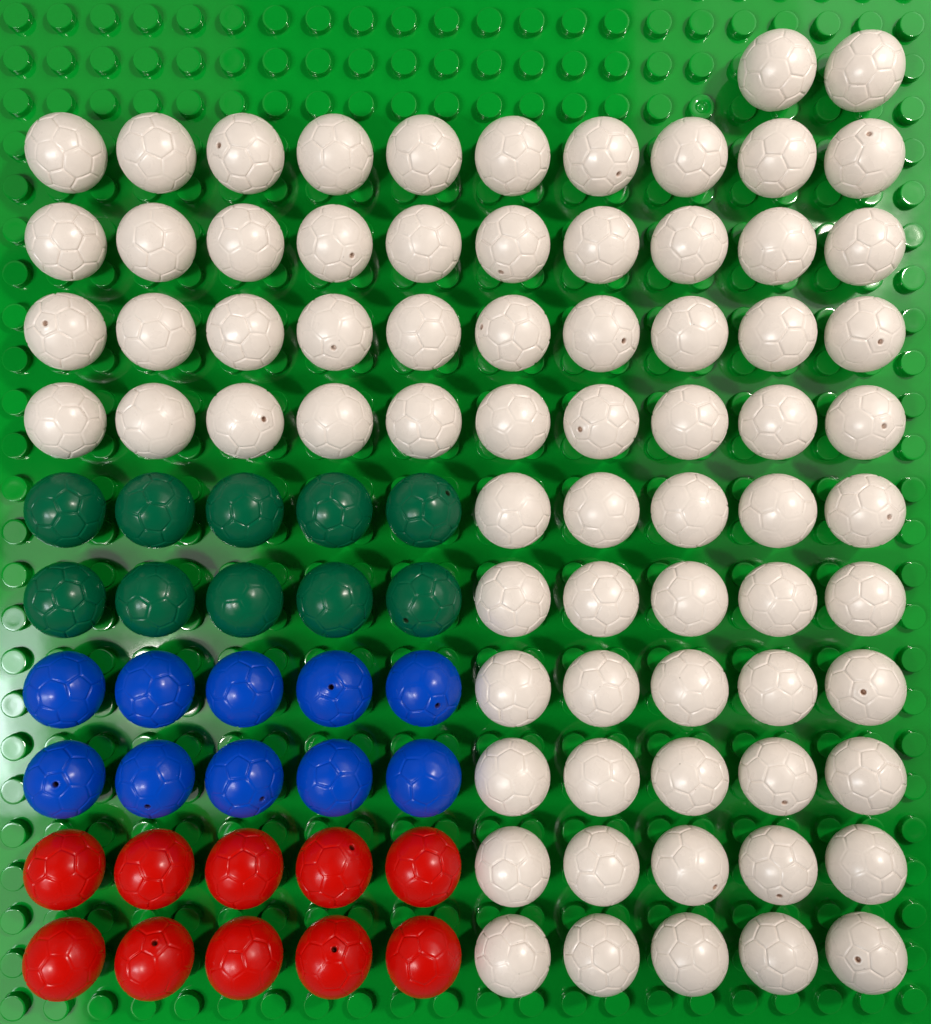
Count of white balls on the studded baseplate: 72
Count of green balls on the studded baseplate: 10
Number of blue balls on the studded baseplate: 10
